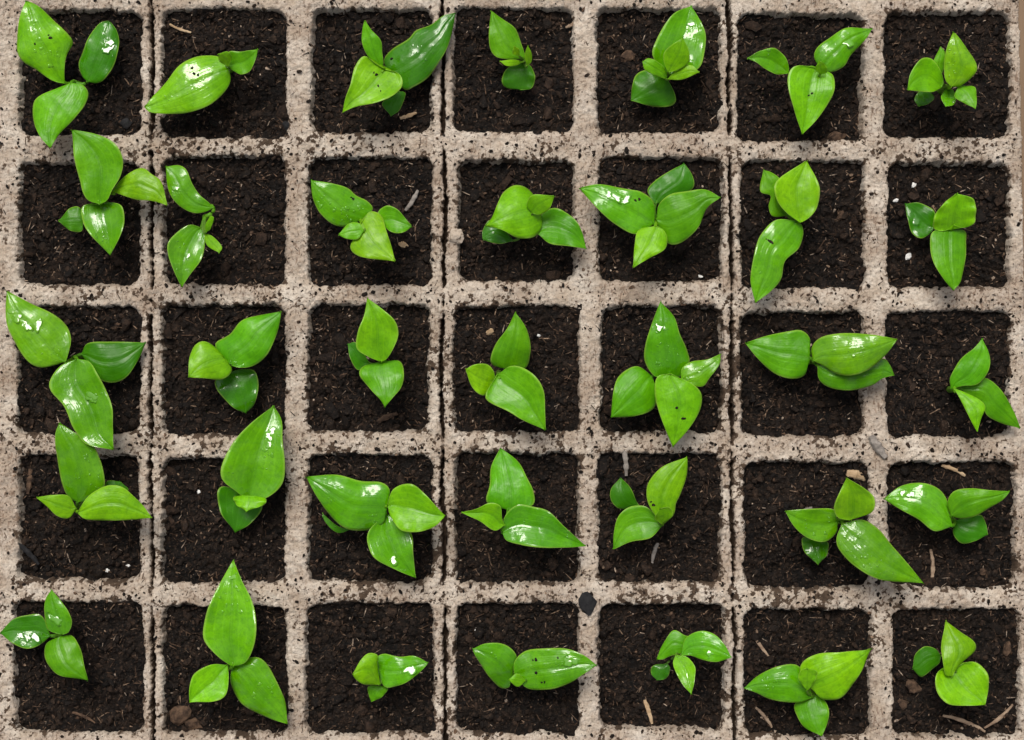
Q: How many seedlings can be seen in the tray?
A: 35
